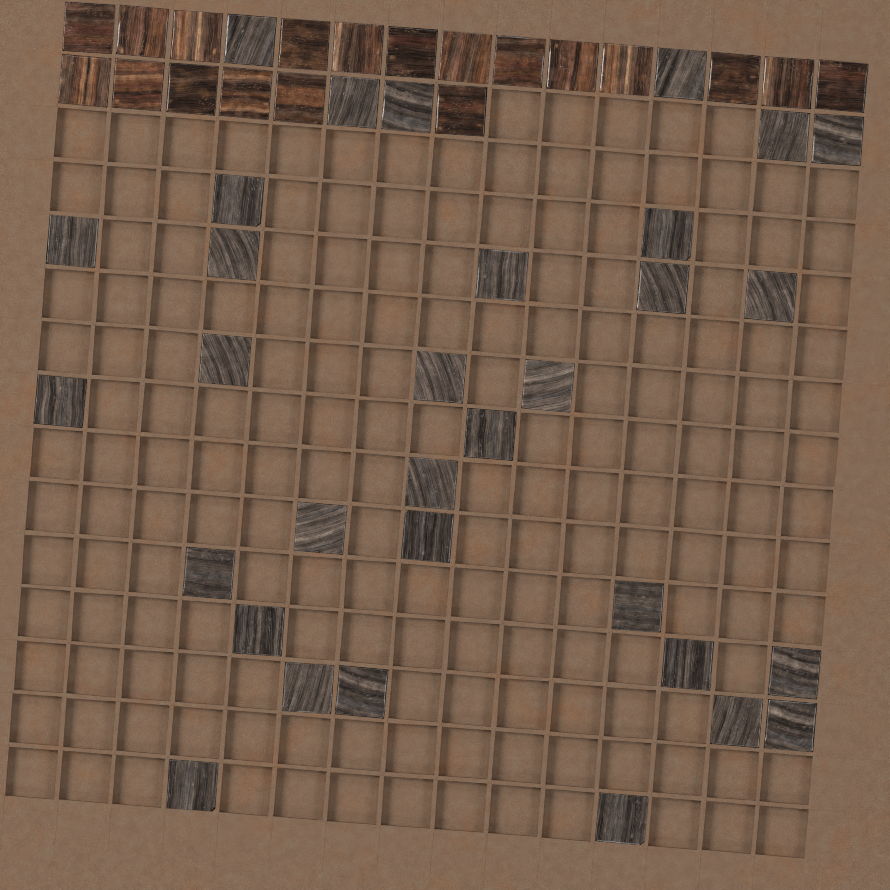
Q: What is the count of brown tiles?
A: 19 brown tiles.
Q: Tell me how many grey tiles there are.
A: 32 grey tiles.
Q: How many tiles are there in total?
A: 51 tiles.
